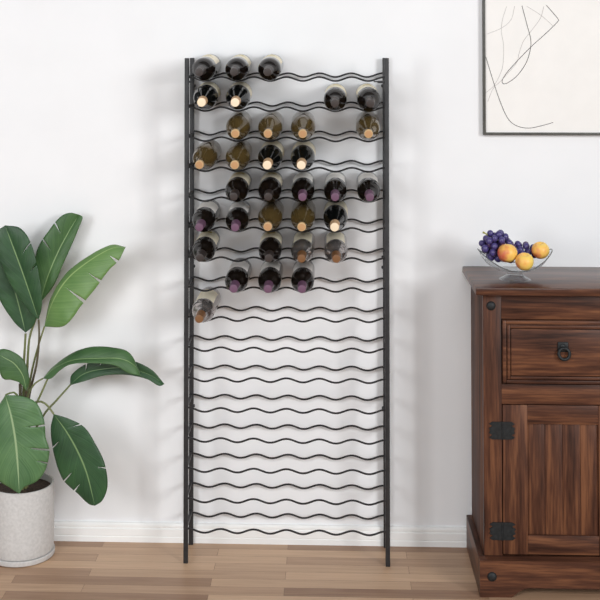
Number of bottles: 33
